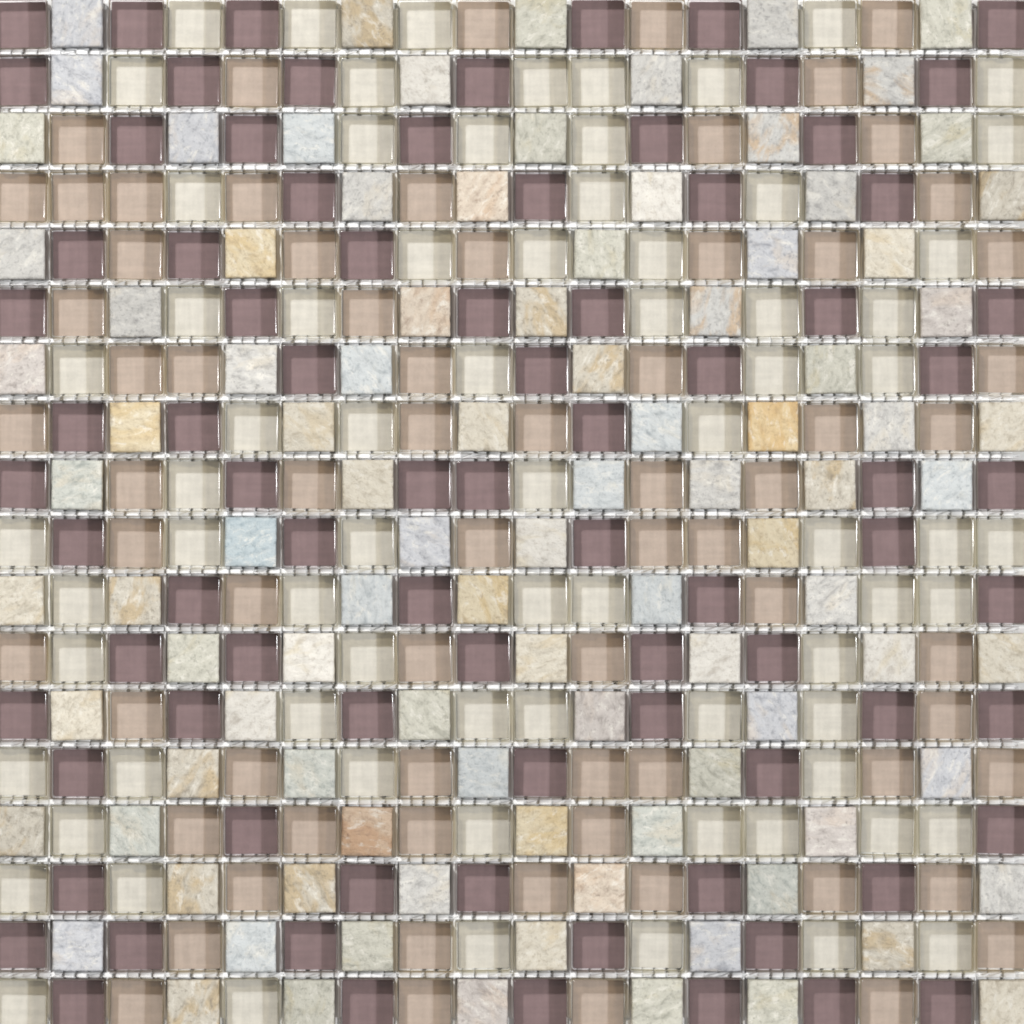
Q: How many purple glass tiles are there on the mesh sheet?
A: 83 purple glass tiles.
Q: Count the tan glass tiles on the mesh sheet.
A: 70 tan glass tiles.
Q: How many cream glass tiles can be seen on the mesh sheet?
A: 73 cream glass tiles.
